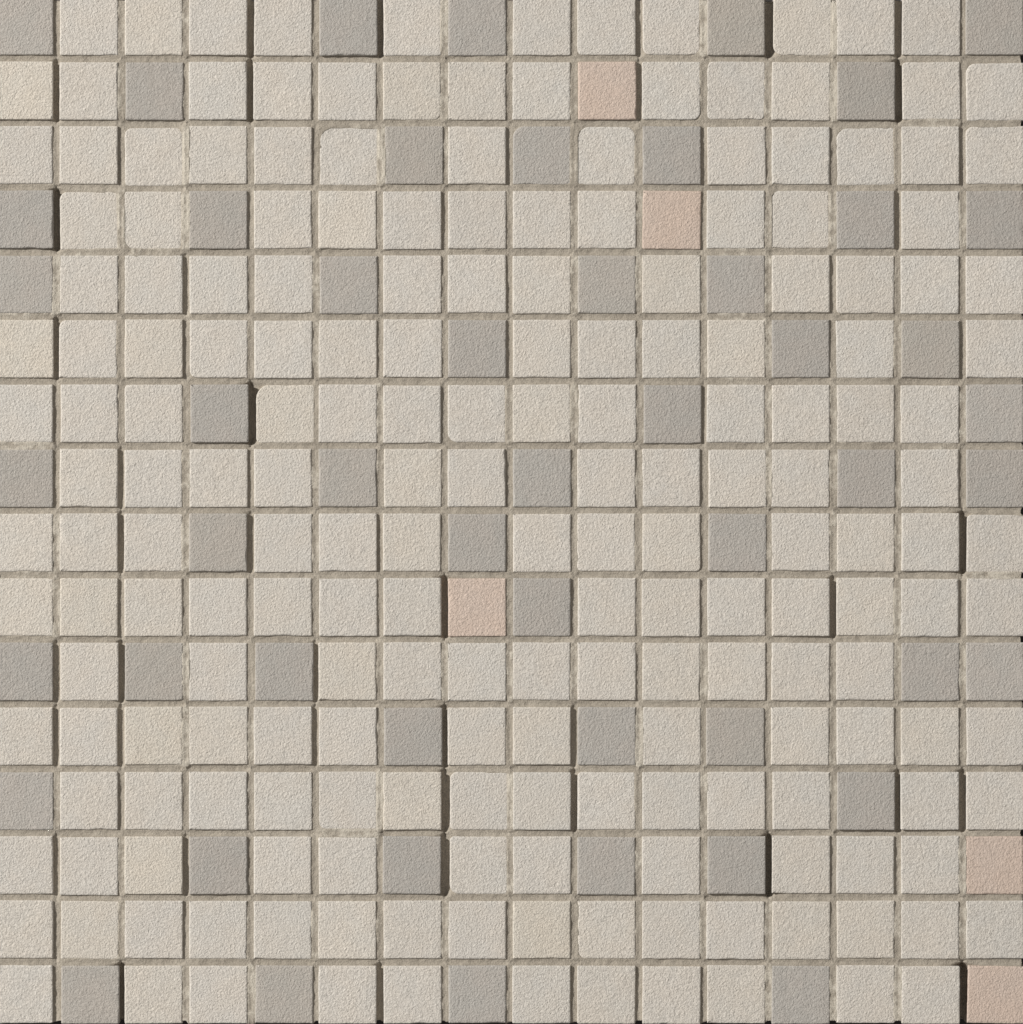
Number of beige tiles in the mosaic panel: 200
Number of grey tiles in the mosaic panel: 51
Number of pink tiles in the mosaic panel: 5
